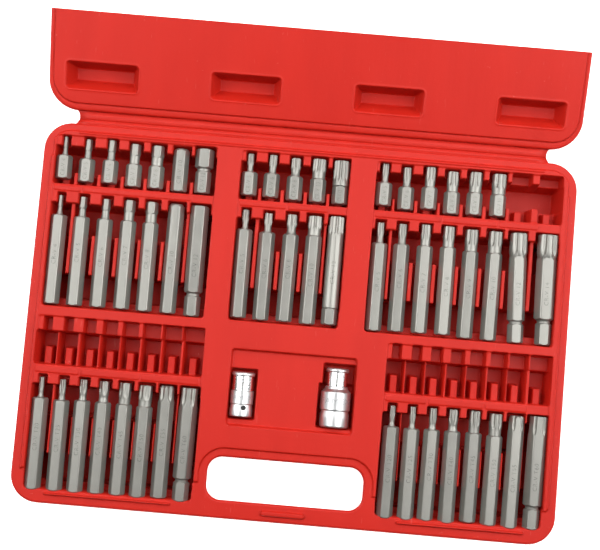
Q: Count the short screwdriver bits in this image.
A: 18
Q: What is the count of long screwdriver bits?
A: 36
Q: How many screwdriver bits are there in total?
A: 54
